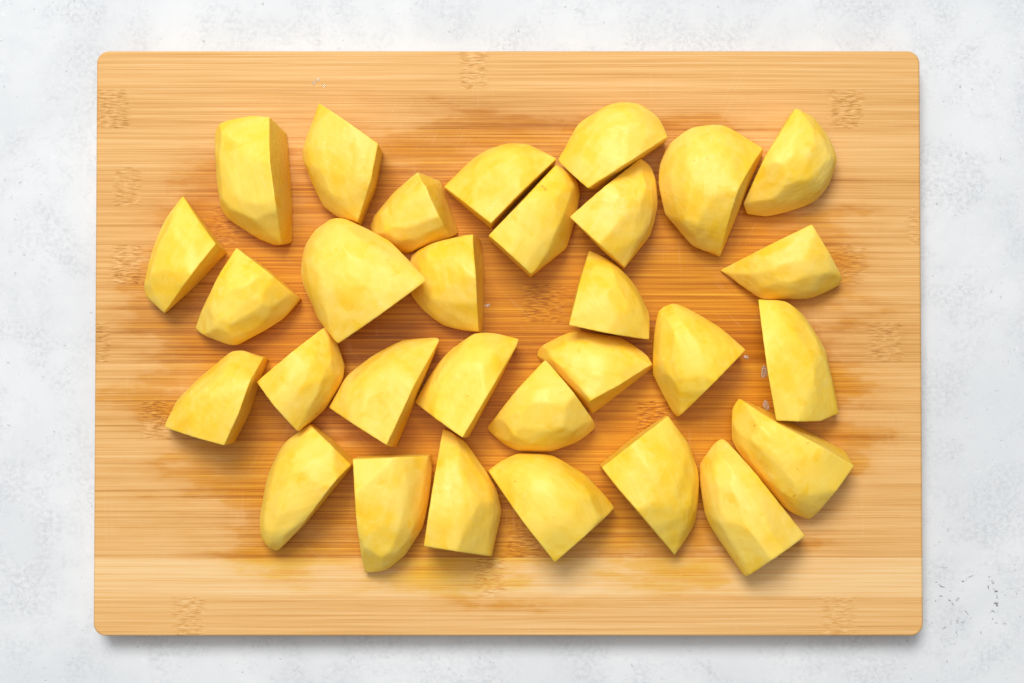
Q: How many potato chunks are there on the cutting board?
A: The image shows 30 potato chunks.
